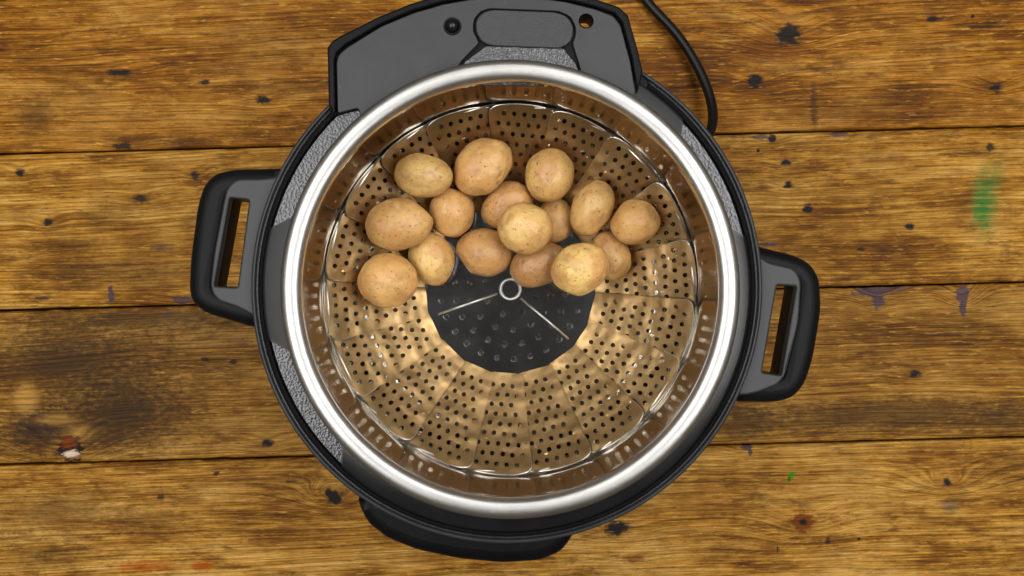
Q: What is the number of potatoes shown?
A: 16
